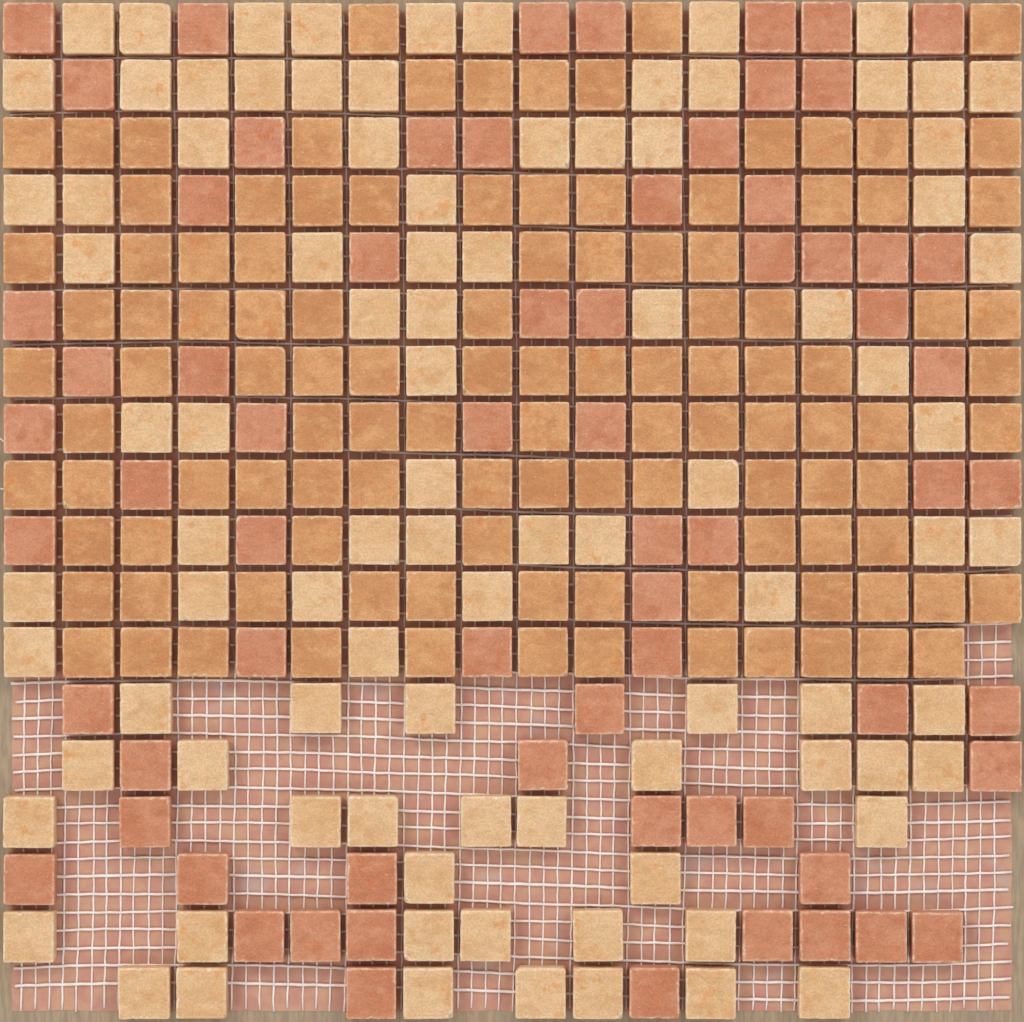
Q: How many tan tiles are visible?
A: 112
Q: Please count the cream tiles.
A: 92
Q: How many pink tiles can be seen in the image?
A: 68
